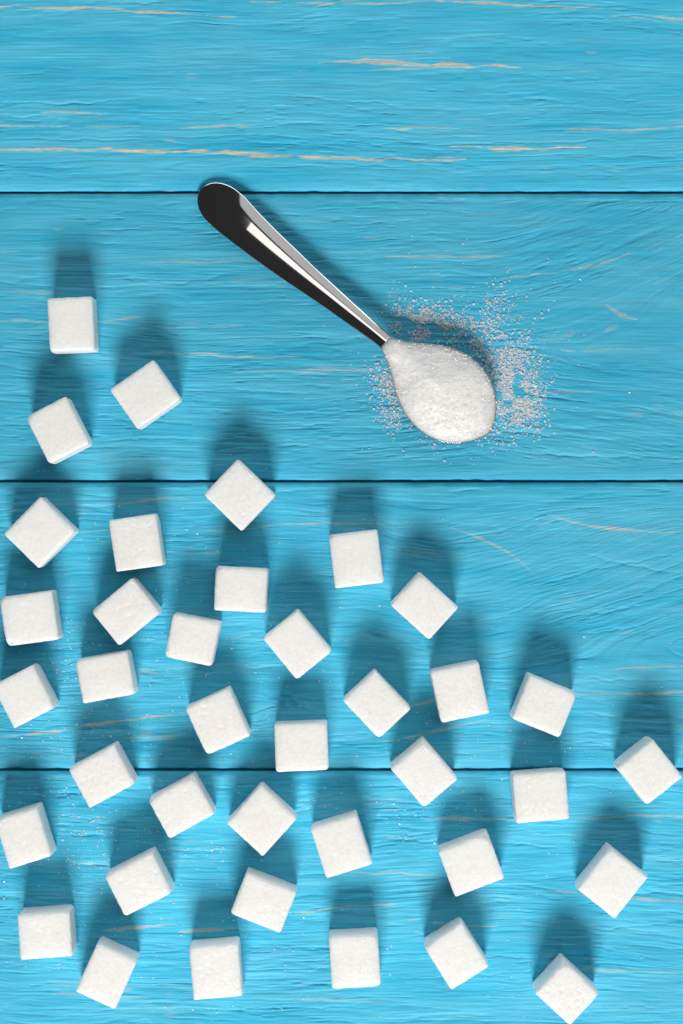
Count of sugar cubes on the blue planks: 38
